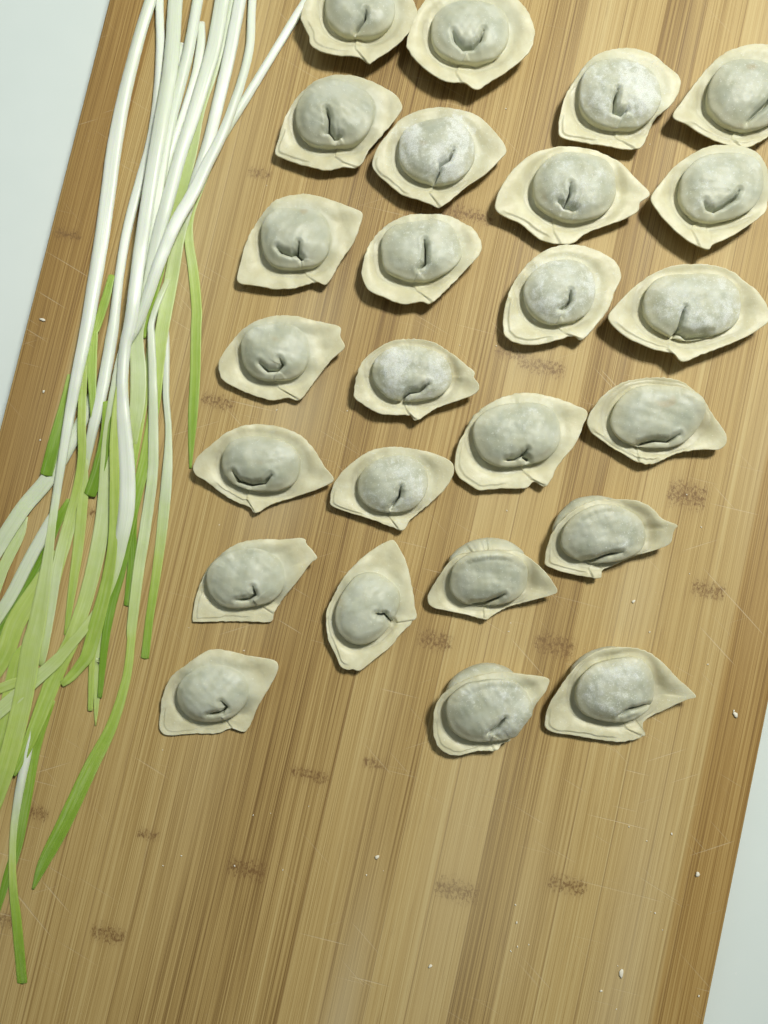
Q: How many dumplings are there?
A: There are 25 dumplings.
